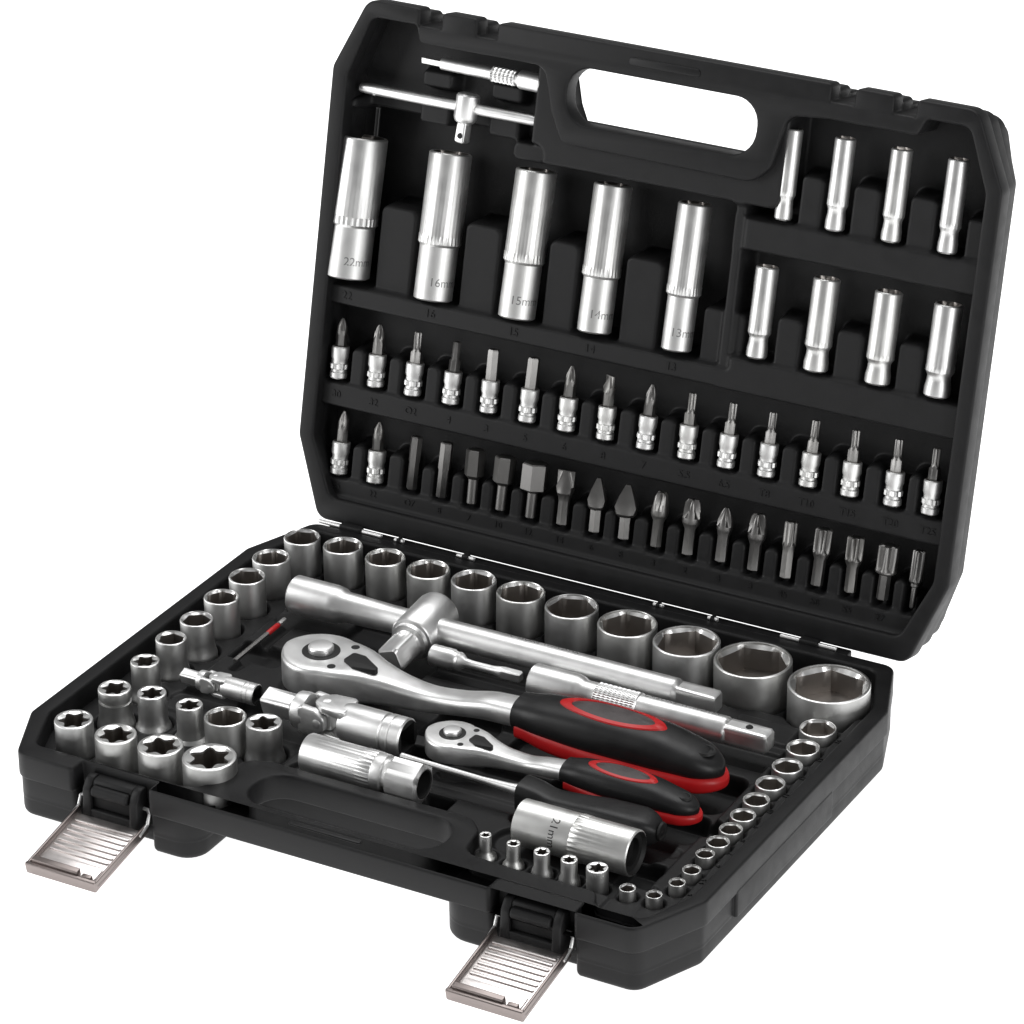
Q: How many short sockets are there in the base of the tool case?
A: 44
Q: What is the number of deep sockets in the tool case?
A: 15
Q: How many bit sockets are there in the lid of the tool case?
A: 18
